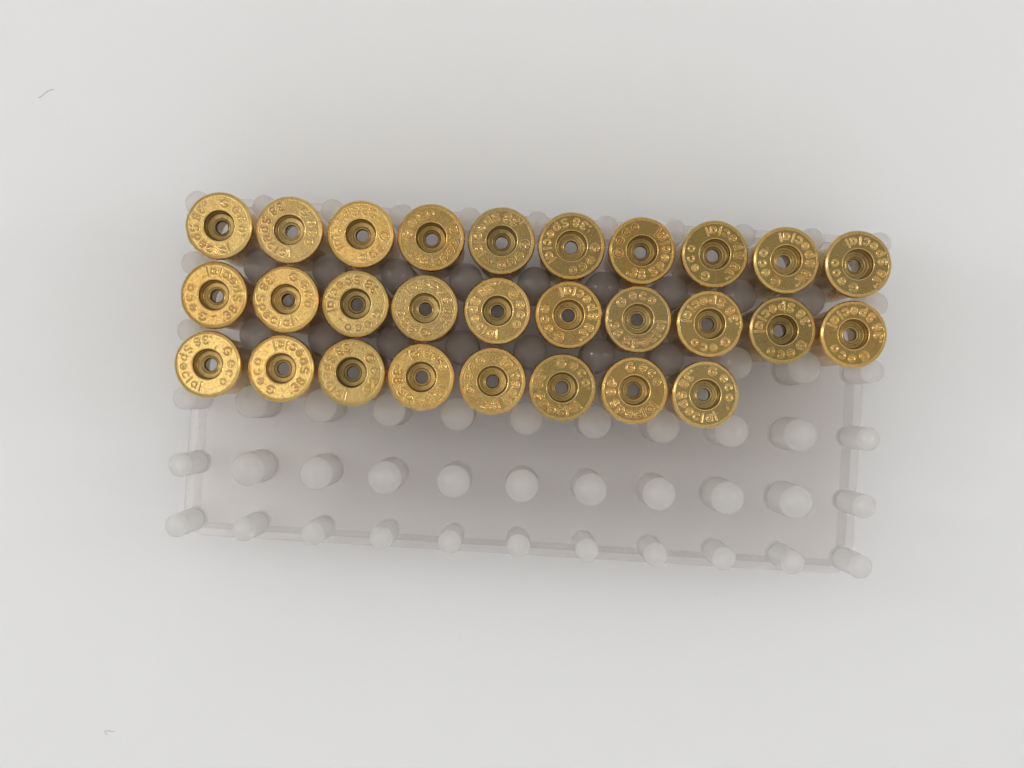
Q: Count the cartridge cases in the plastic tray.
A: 28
